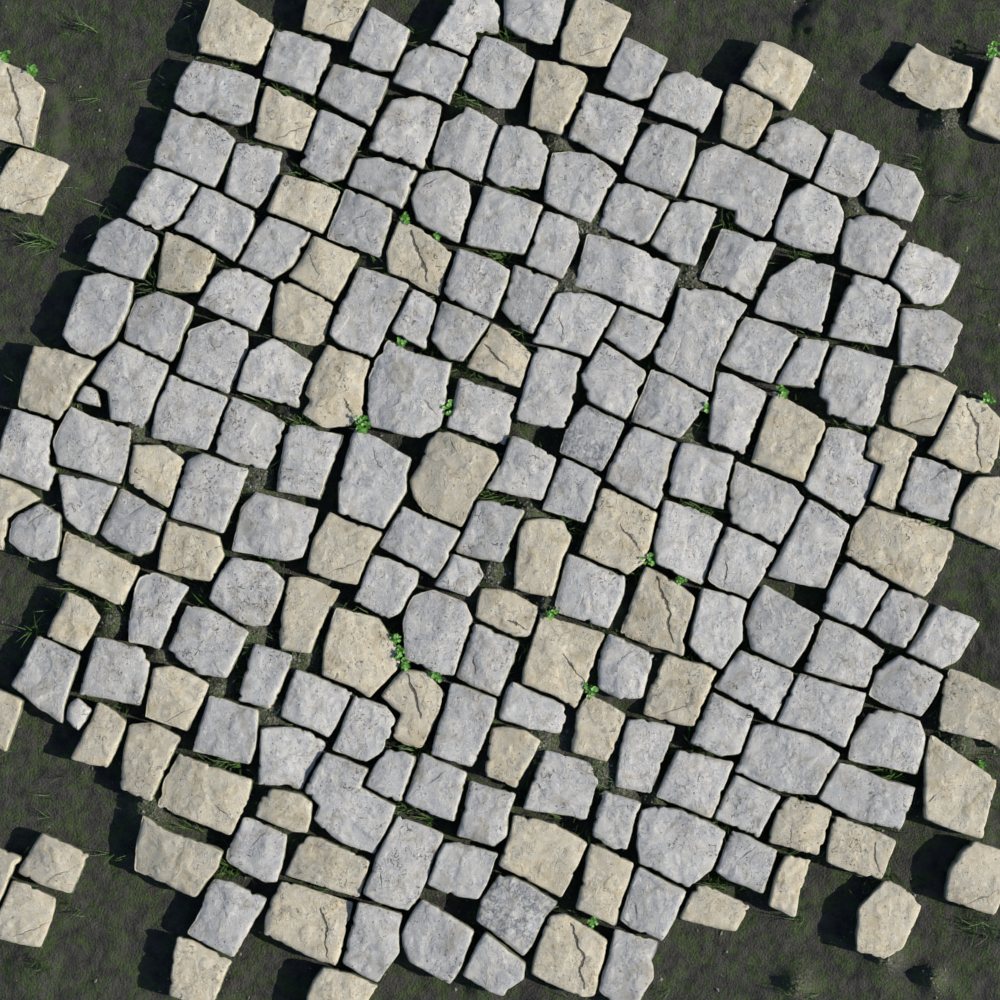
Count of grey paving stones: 143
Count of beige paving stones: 68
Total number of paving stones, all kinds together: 211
